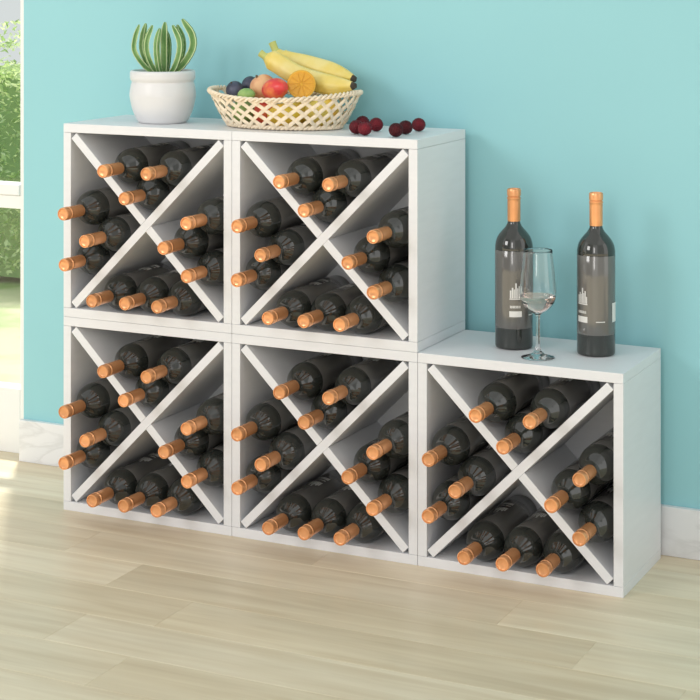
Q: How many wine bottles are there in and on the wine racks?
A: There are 62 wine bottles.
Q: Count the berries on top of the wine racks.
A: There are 7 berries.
